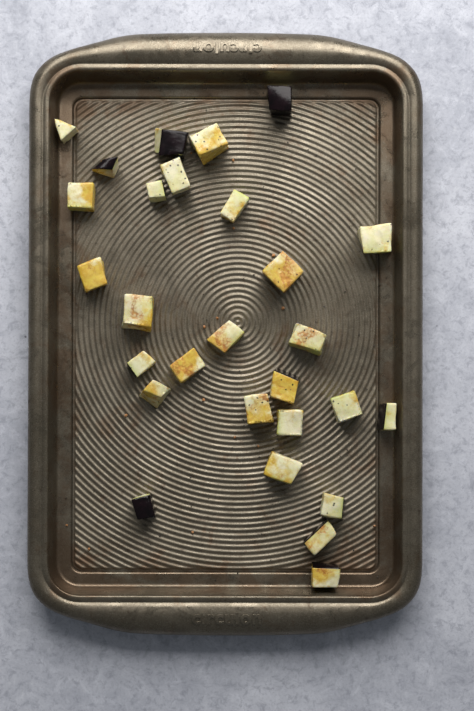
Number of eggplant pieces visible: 28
